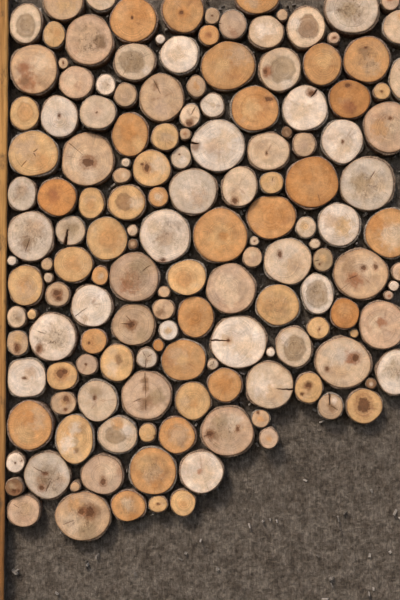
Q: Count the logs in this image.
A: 157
